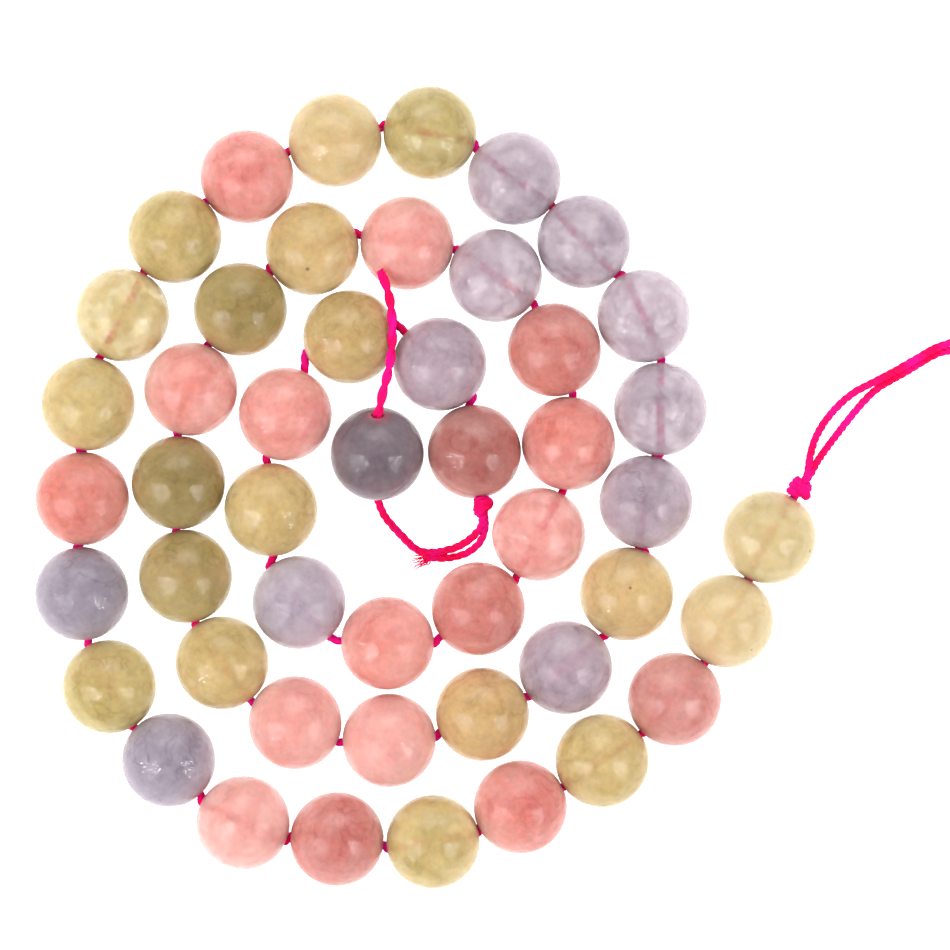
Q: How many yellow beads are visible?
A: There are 19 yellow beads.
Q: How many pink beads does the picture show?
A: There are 17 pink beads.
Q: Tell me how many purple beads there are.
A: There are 12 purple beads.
